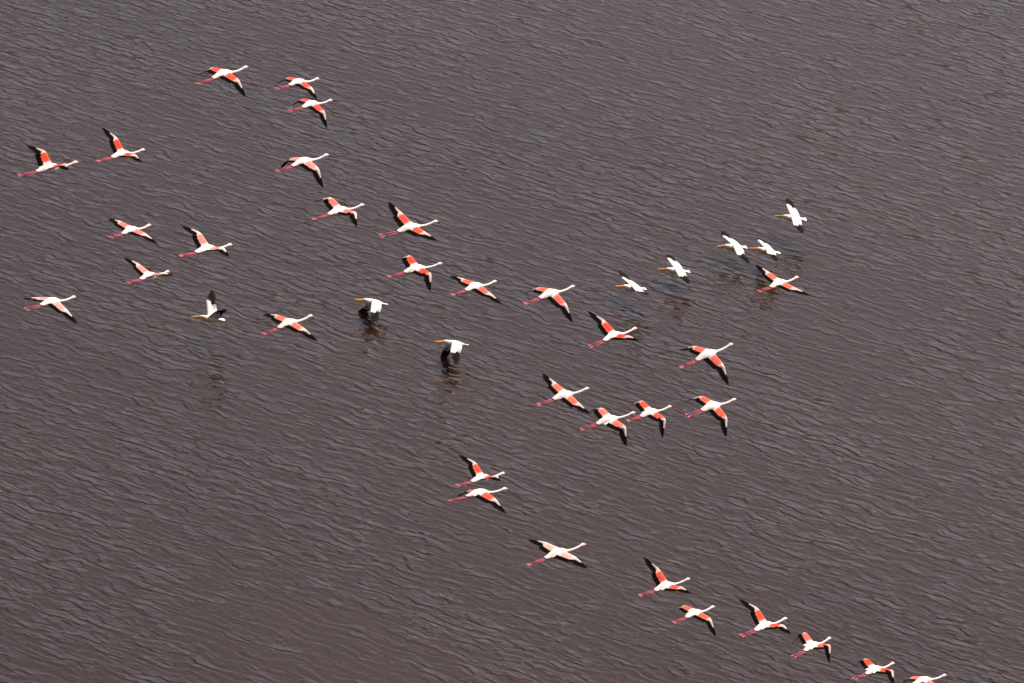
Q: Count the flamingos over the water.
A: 32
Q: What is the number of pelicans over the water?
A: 8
